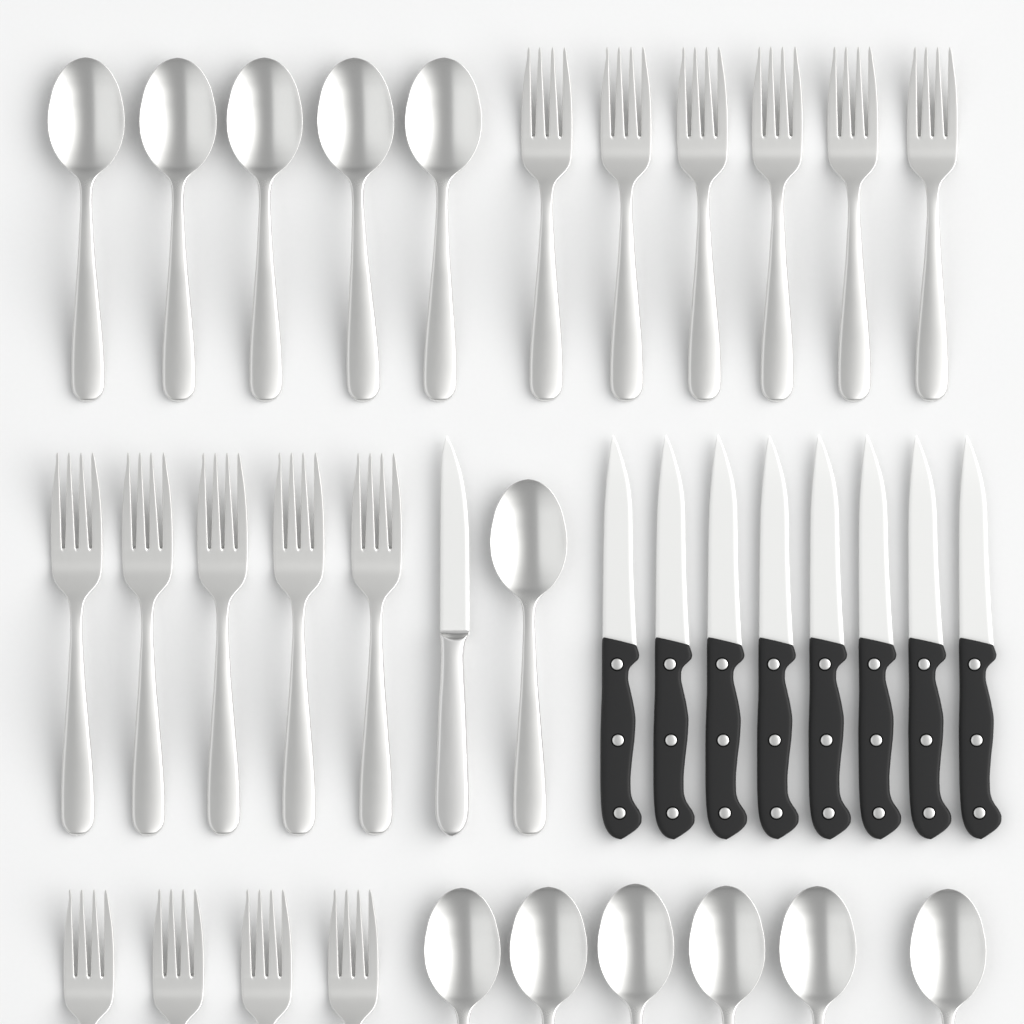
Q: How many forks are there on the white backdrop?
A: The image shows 15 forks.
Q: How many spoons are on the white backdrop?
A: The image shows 12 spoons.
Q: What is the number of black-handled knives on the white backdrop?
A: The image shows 8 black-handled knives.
